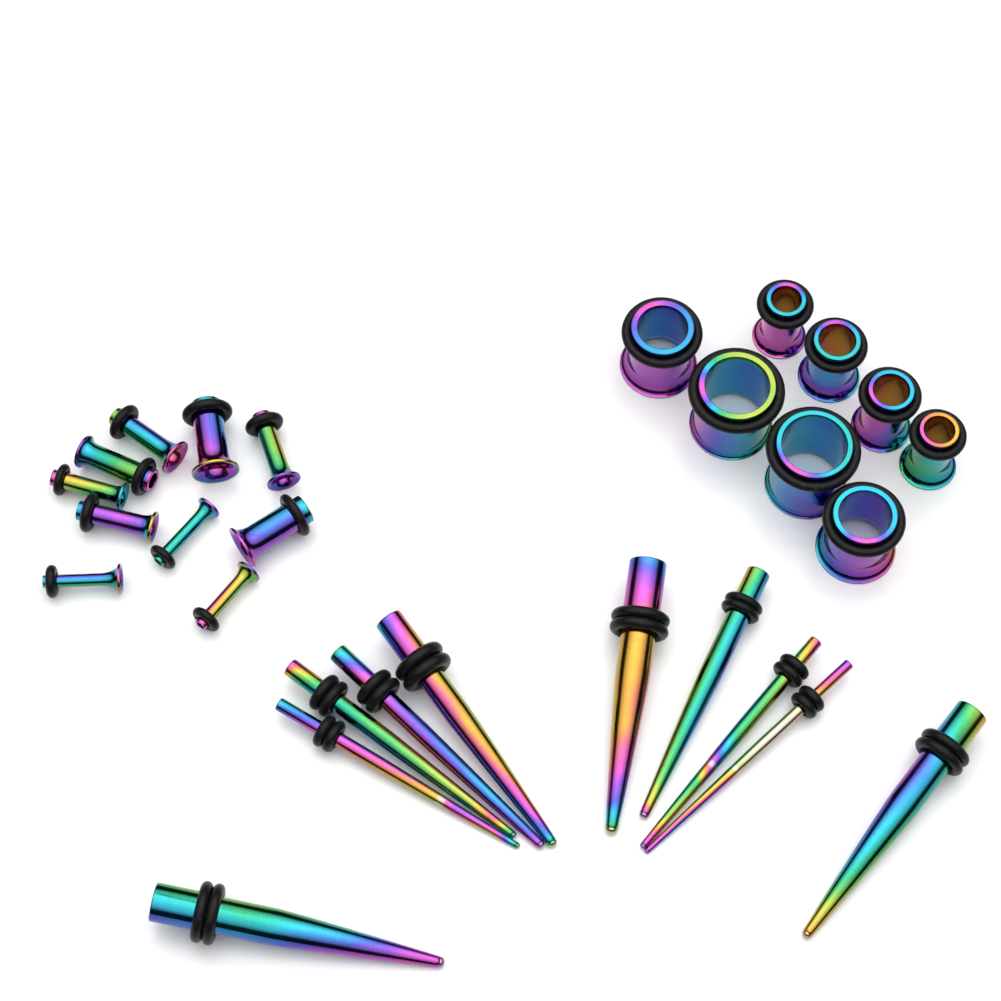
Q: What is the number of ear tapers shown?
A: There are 10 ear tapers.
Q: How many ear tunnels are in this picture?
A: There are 18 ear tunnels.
